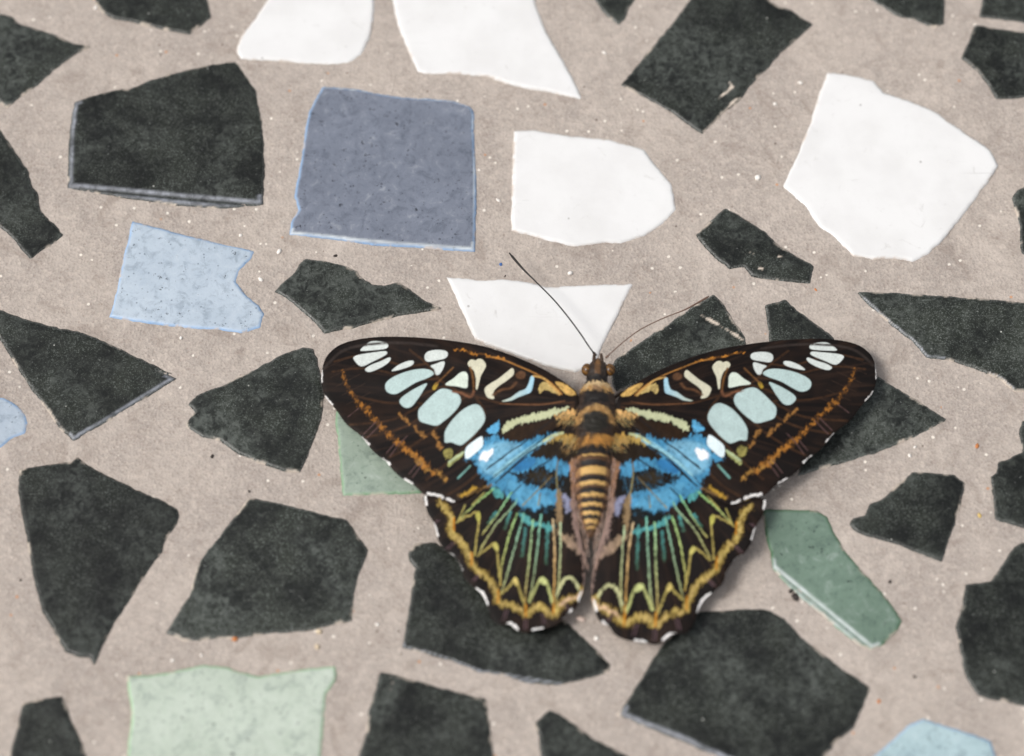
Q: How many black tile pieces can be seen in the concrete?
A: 27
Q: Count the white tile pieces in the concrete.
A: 5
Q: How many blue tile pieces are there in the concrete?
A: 4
